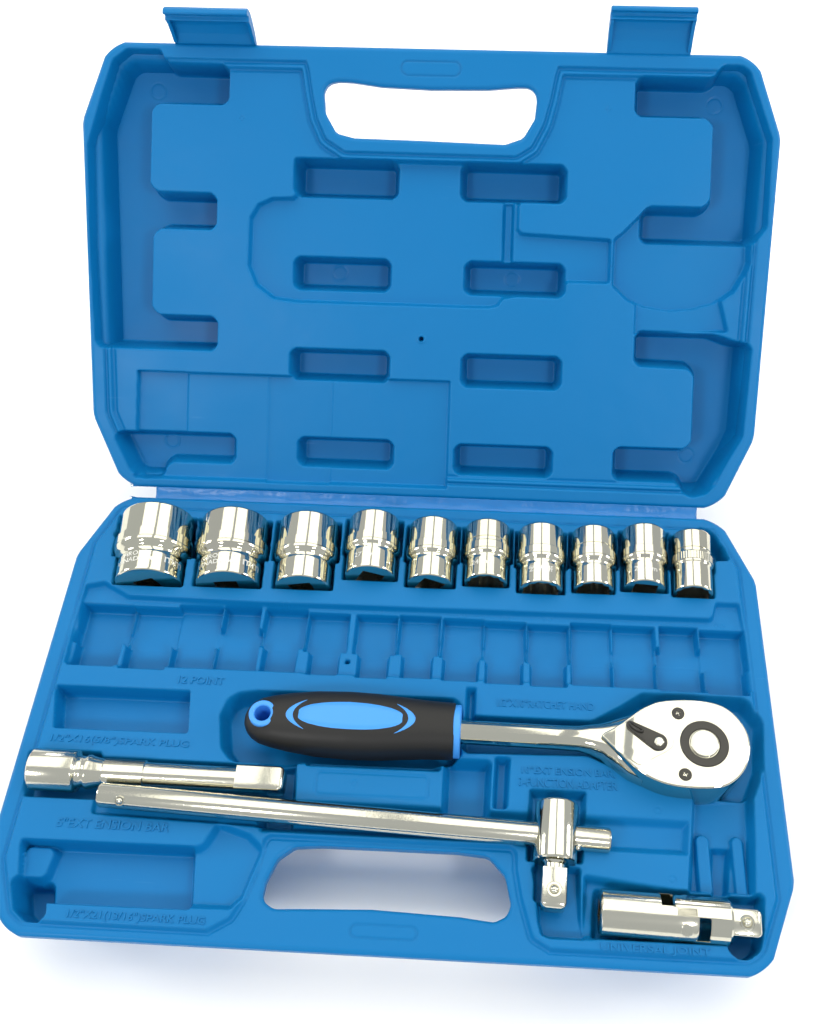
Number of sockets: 10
